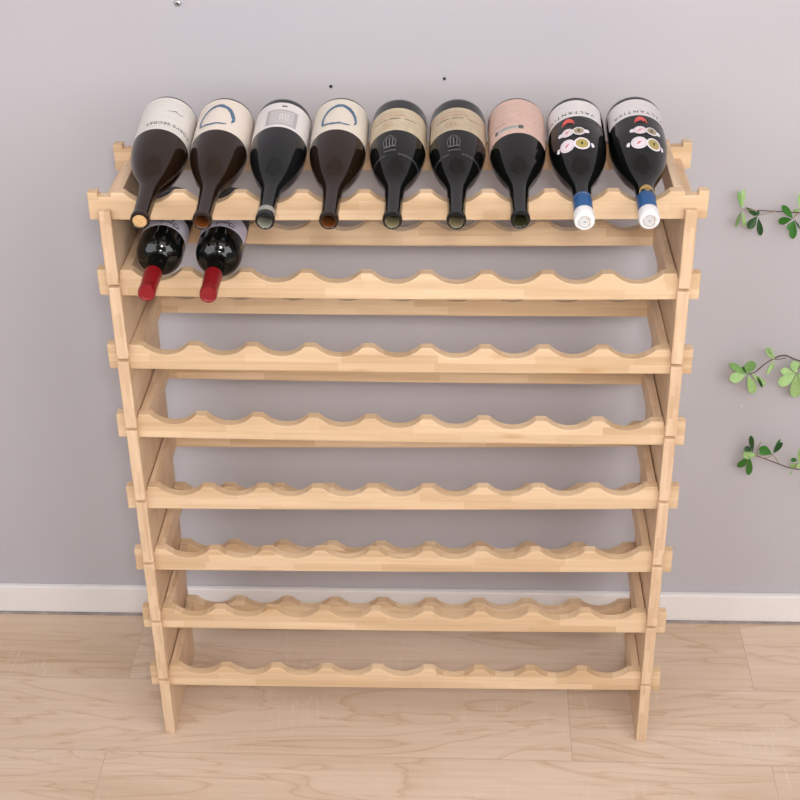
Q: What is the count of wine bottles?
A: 11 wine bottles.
